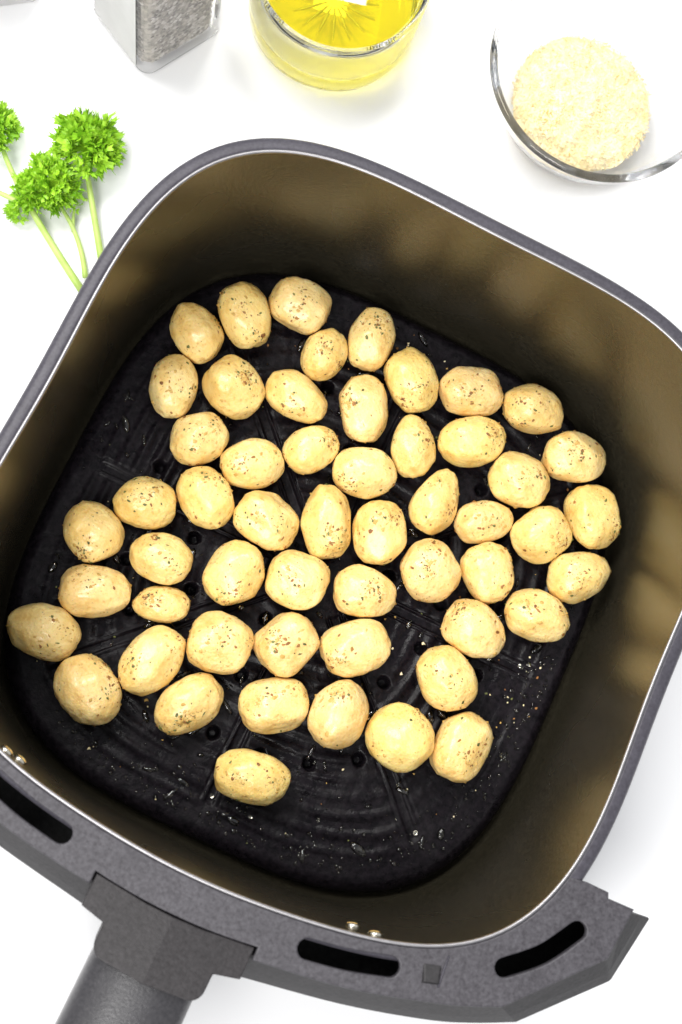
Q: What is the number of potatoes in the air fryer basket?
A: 54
